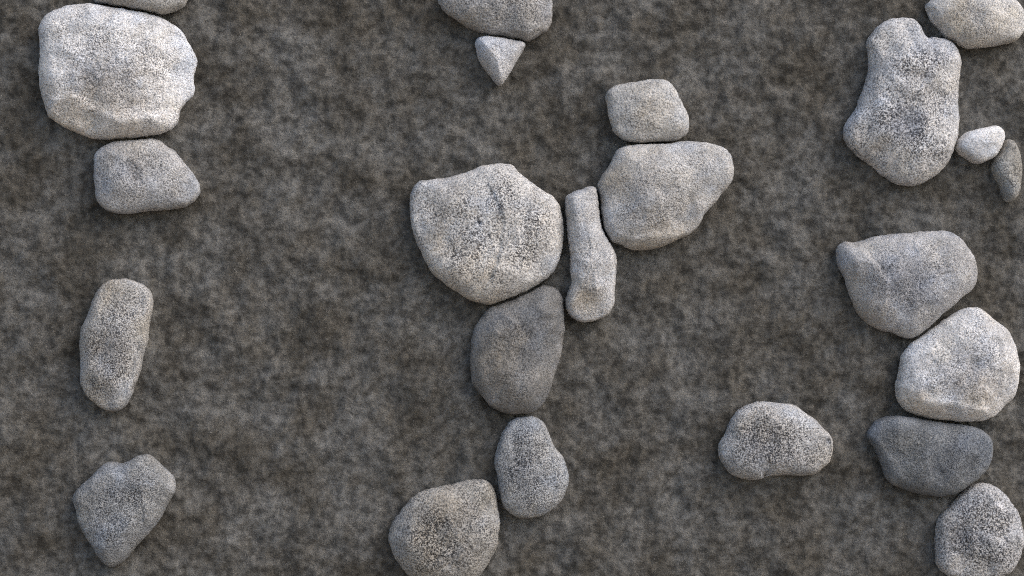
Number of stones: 23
